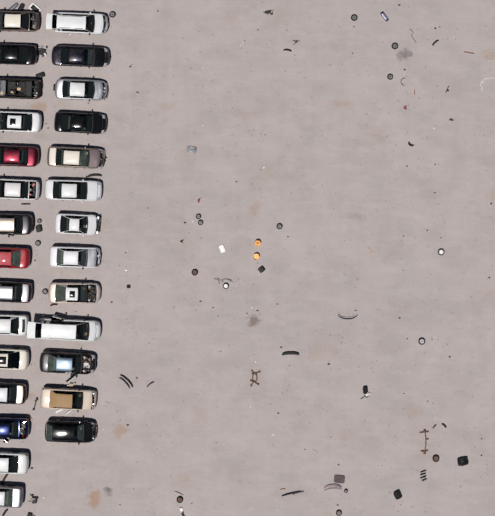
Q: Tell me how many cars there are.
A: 28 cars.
